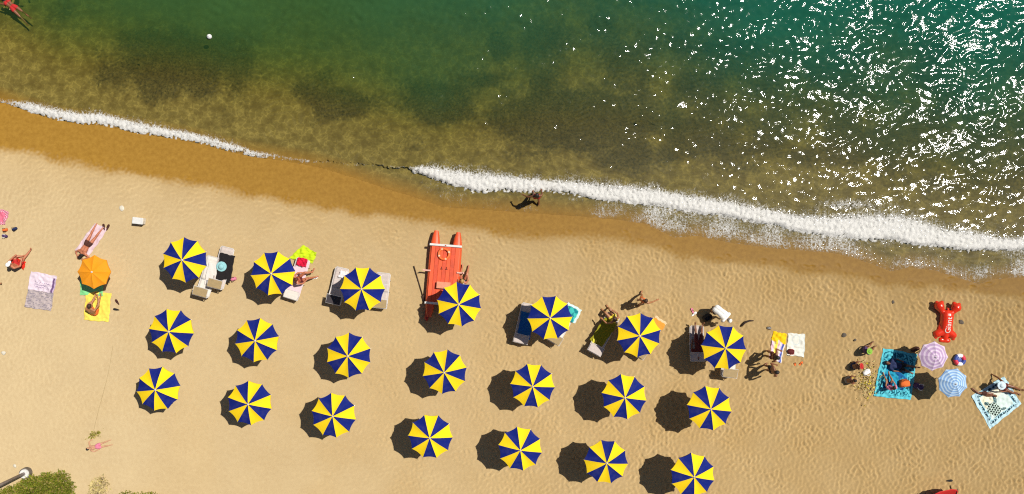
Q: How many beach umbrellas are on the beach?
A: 24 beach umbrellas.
